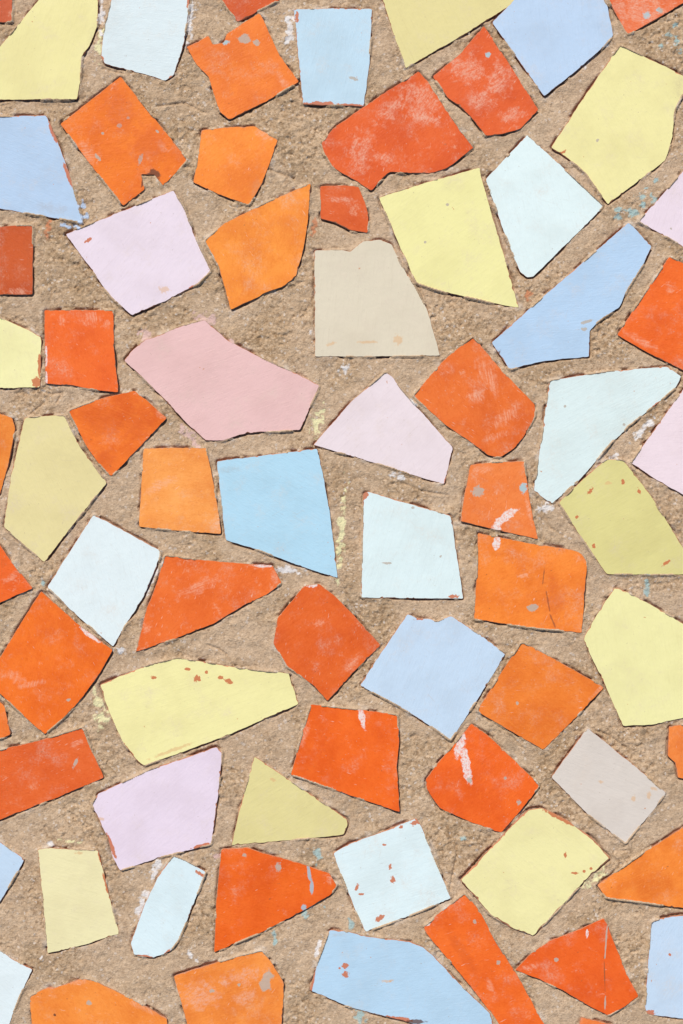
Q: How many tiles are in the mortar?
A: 73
